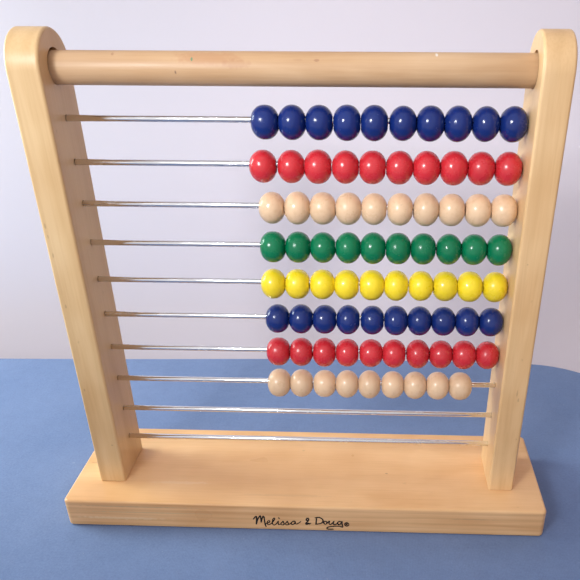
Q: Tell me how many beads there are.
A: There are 79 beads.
